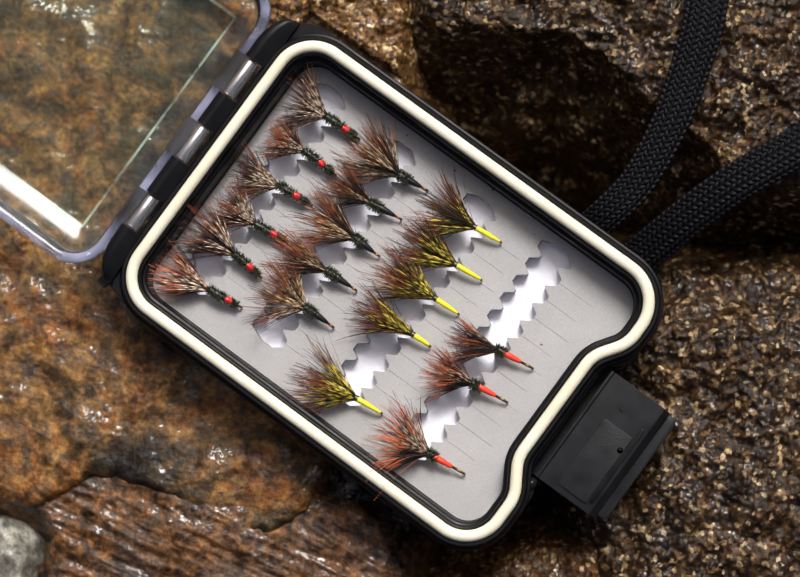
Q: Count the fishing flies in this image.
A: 19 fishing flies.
